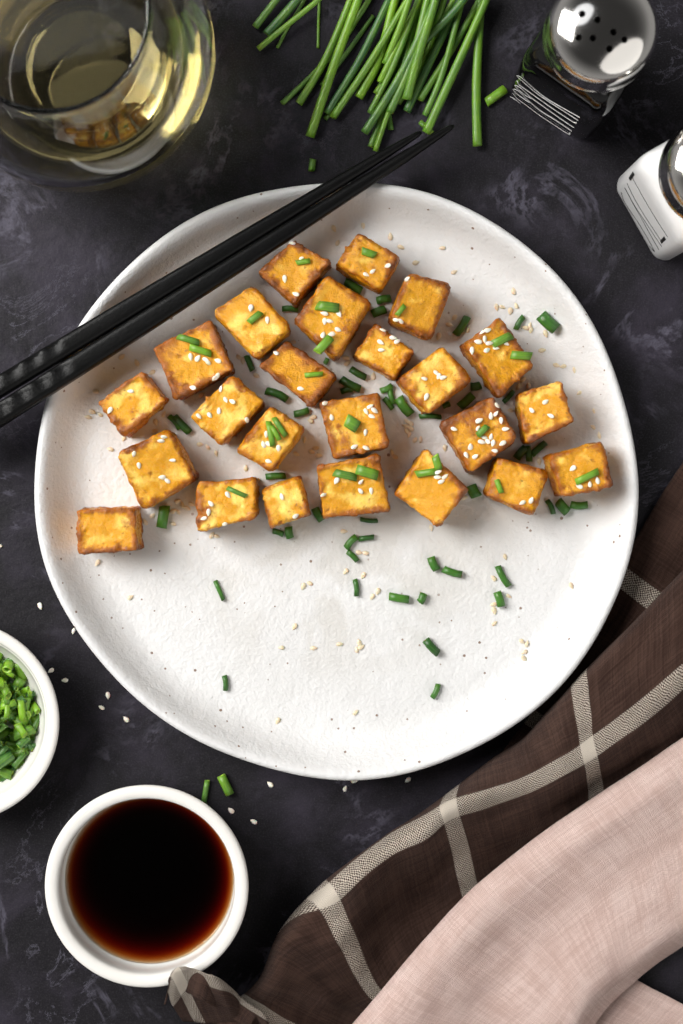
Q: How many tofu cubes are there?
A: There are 24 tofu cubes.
